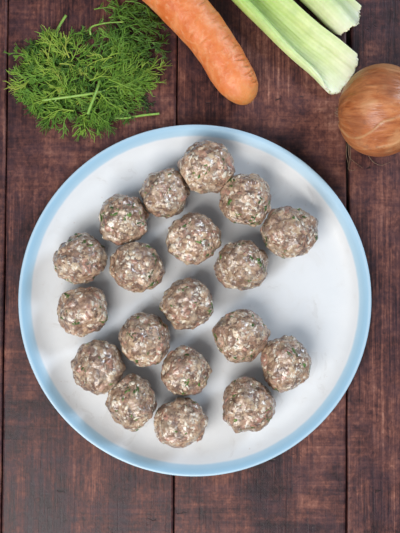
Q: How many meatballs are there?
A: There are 19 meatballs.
